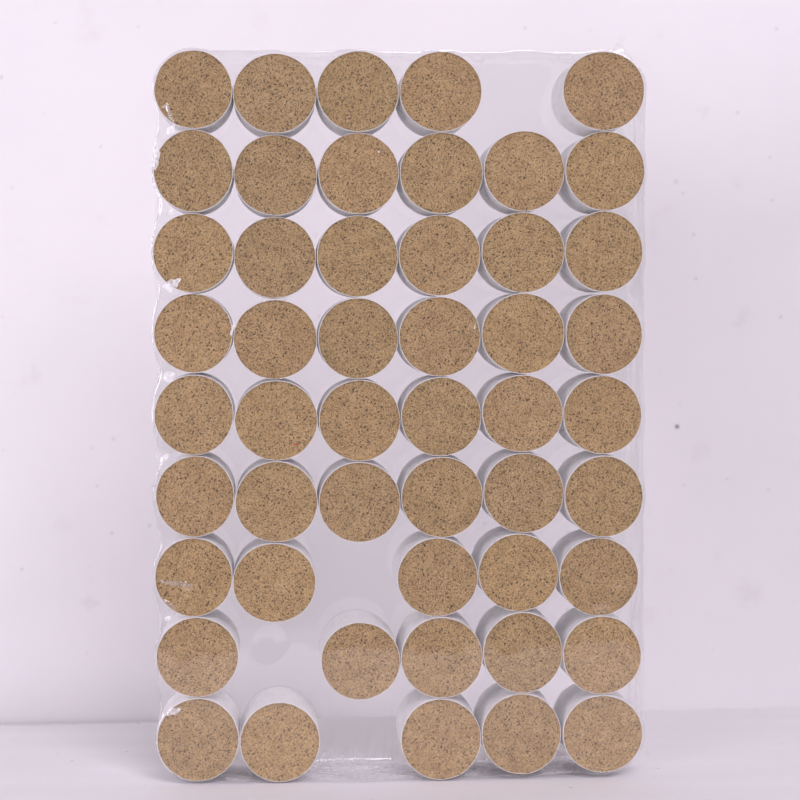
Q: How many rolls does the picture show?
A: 50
